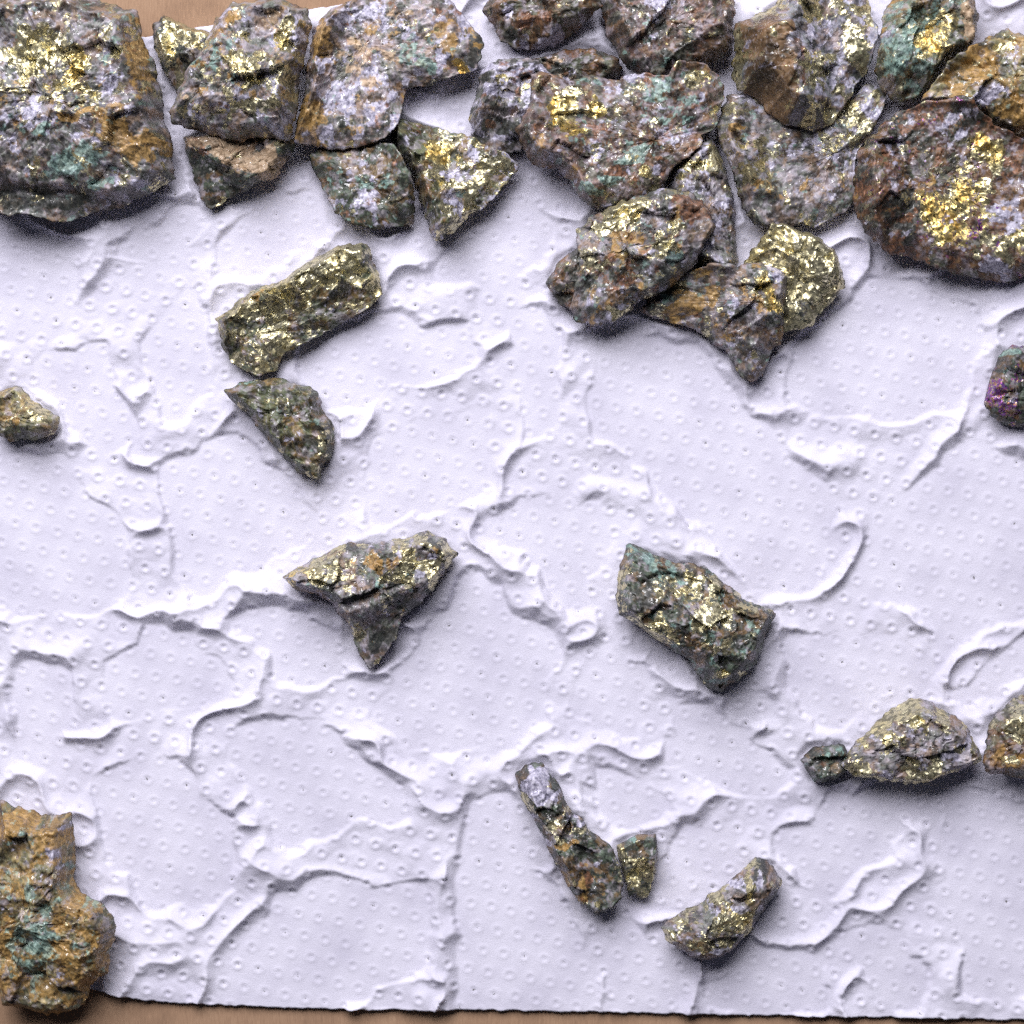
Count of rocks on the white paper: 35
